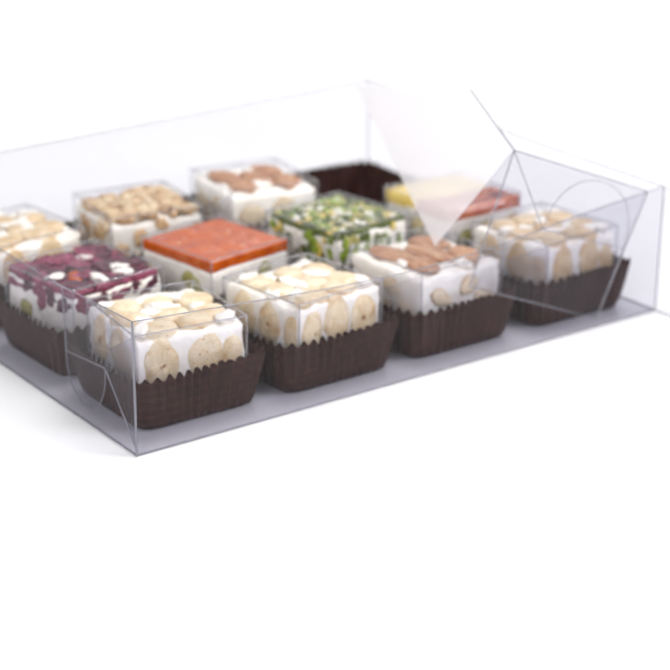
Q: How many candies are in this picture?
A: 11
